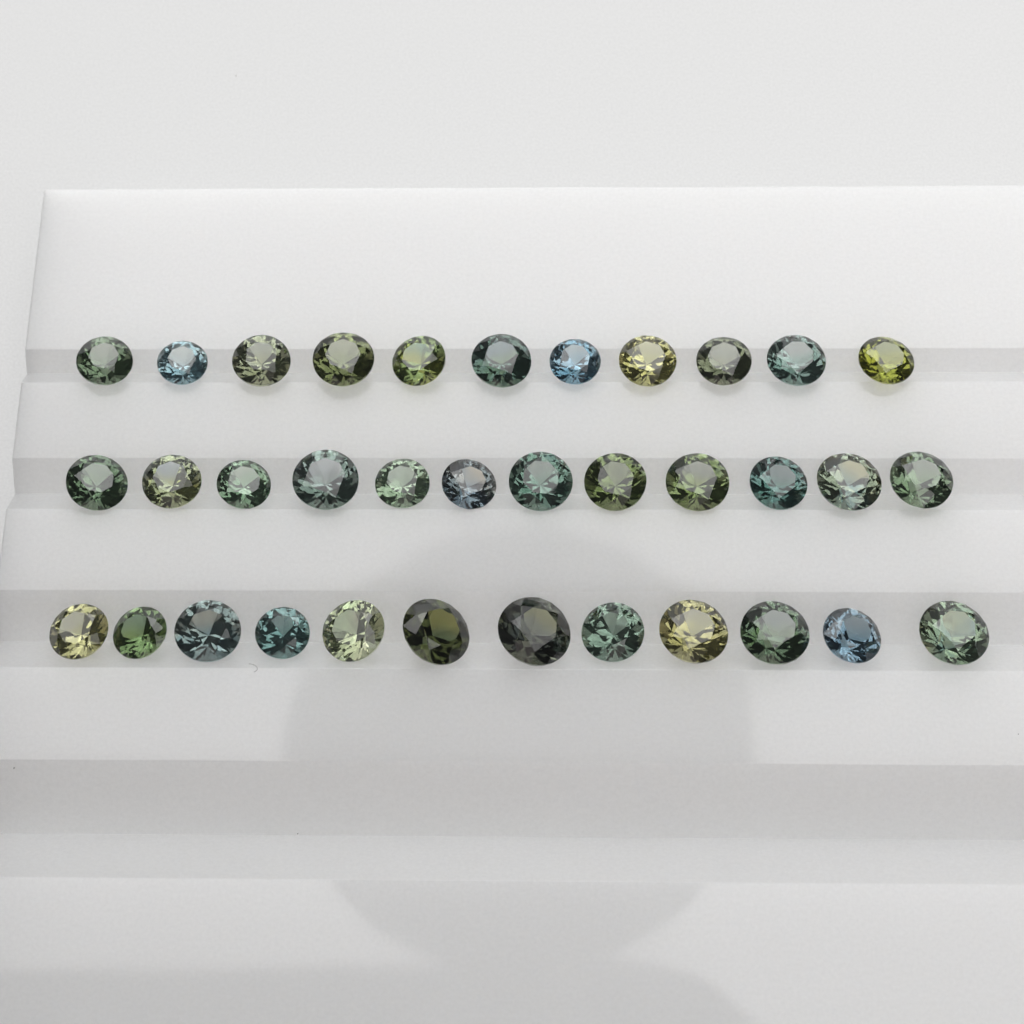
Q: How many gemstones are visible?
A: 35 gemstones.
